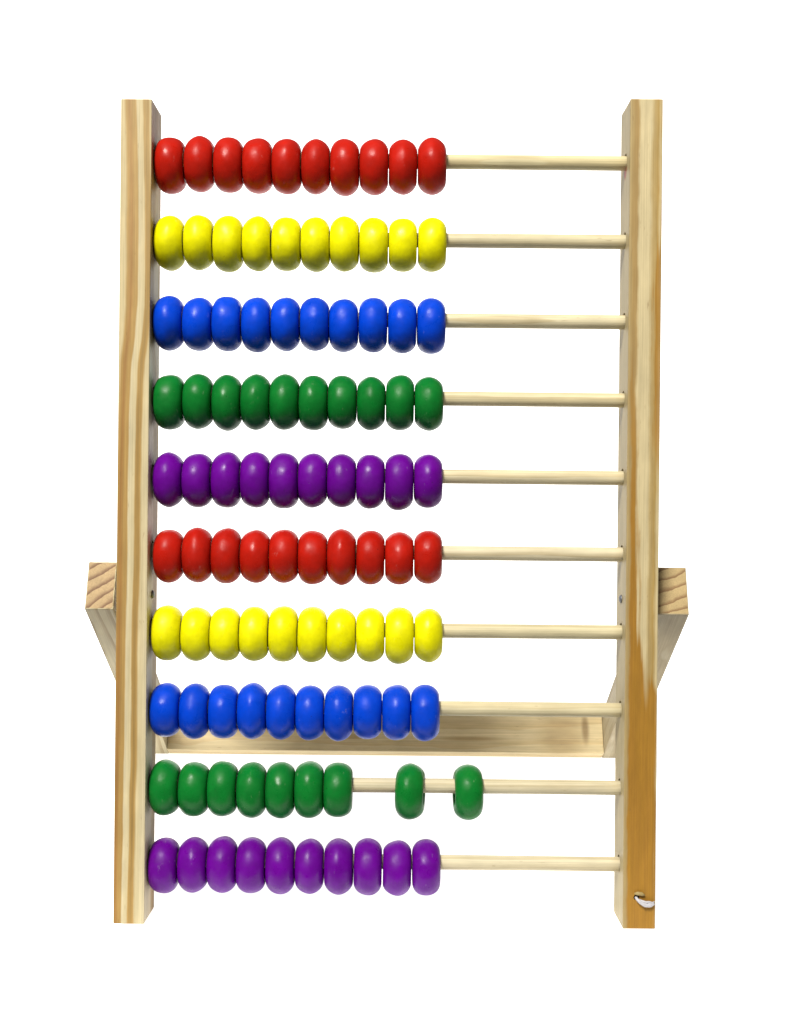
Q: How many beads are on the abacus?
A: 99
